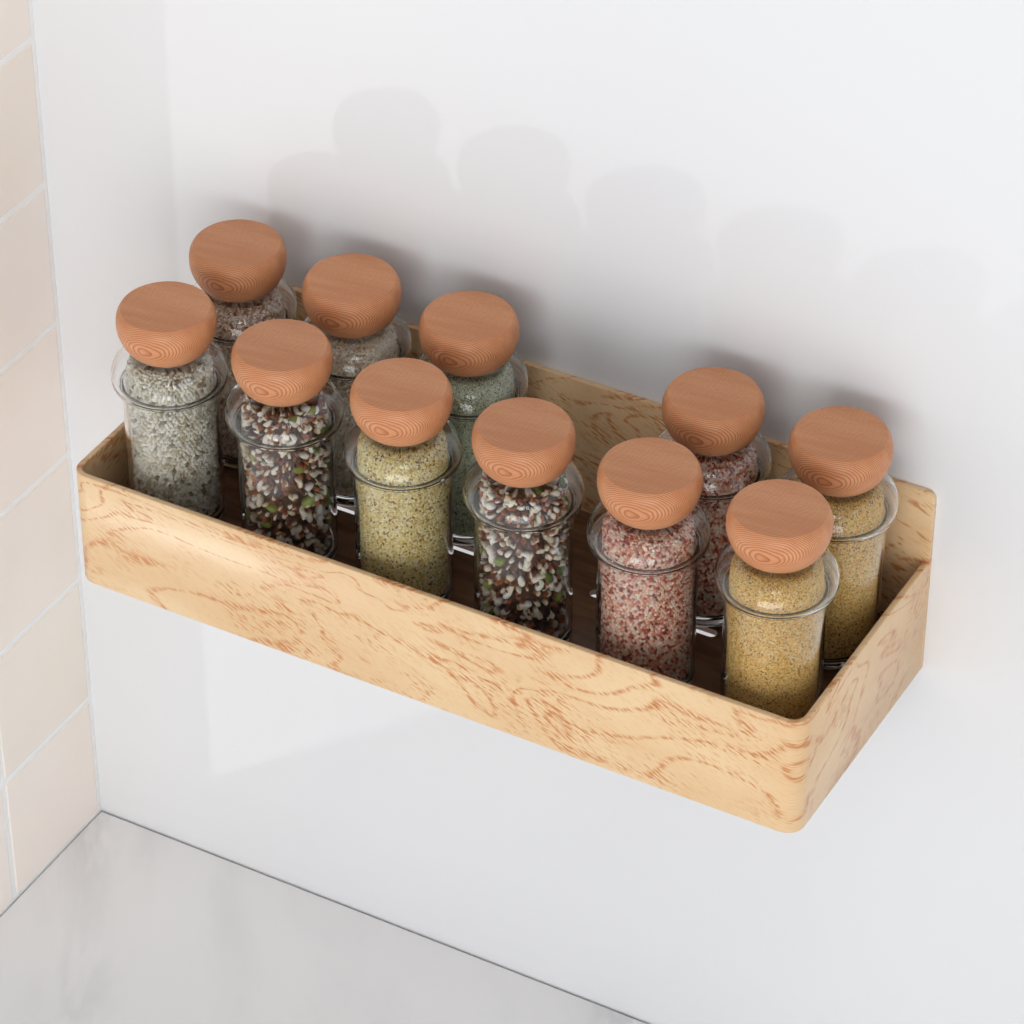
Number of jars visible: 11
